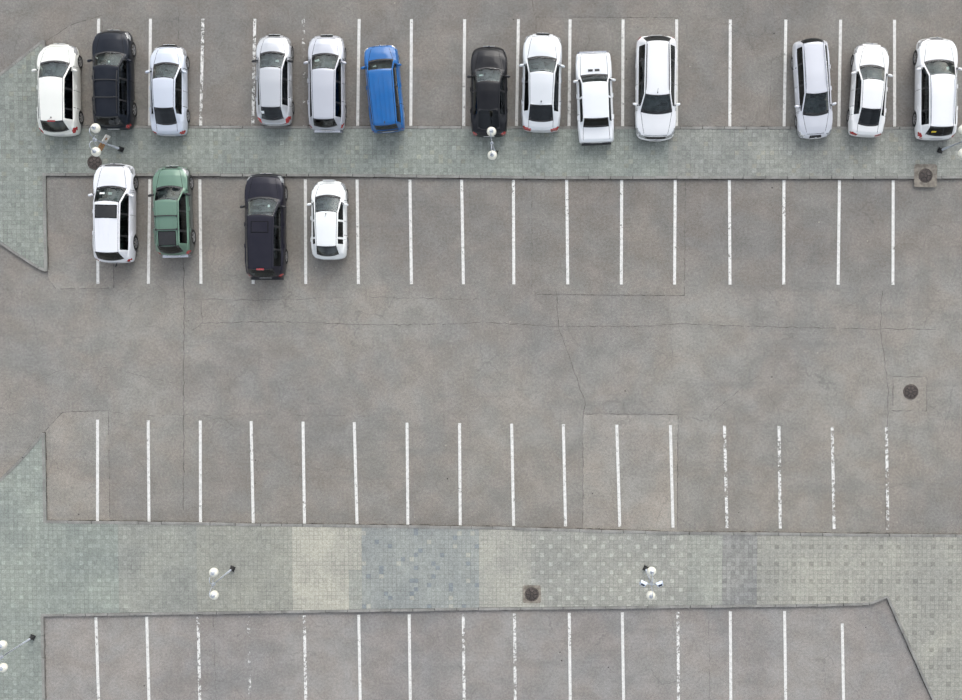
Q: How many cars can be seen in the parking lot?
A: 17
